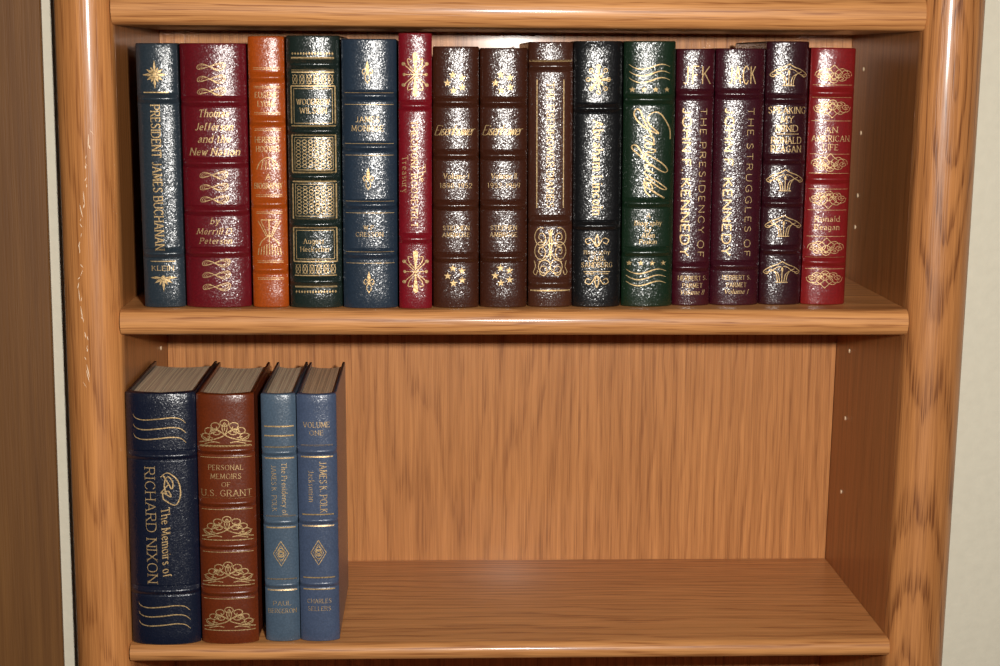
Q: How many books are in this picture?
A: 19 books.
